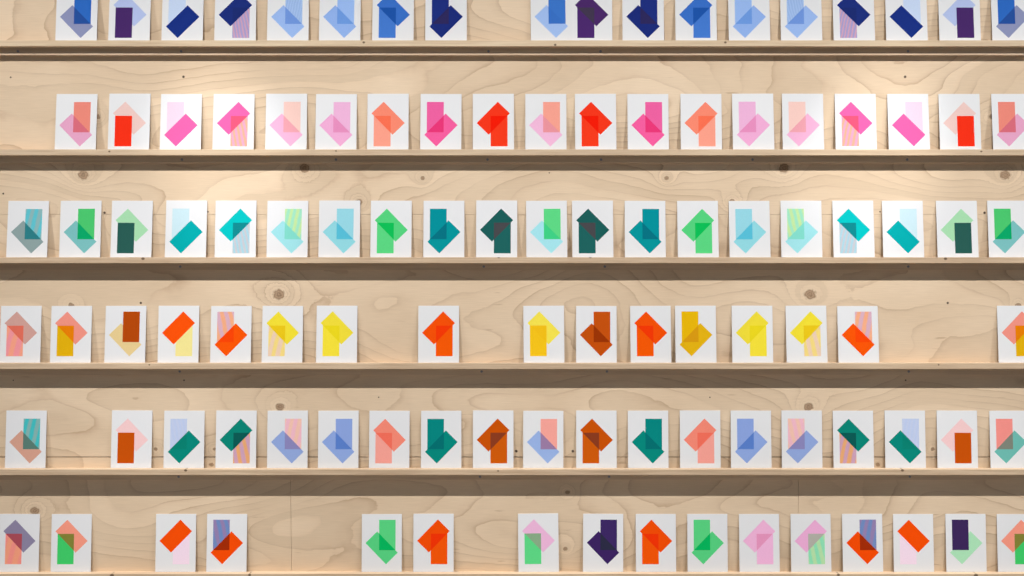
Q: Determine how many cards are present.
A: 108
